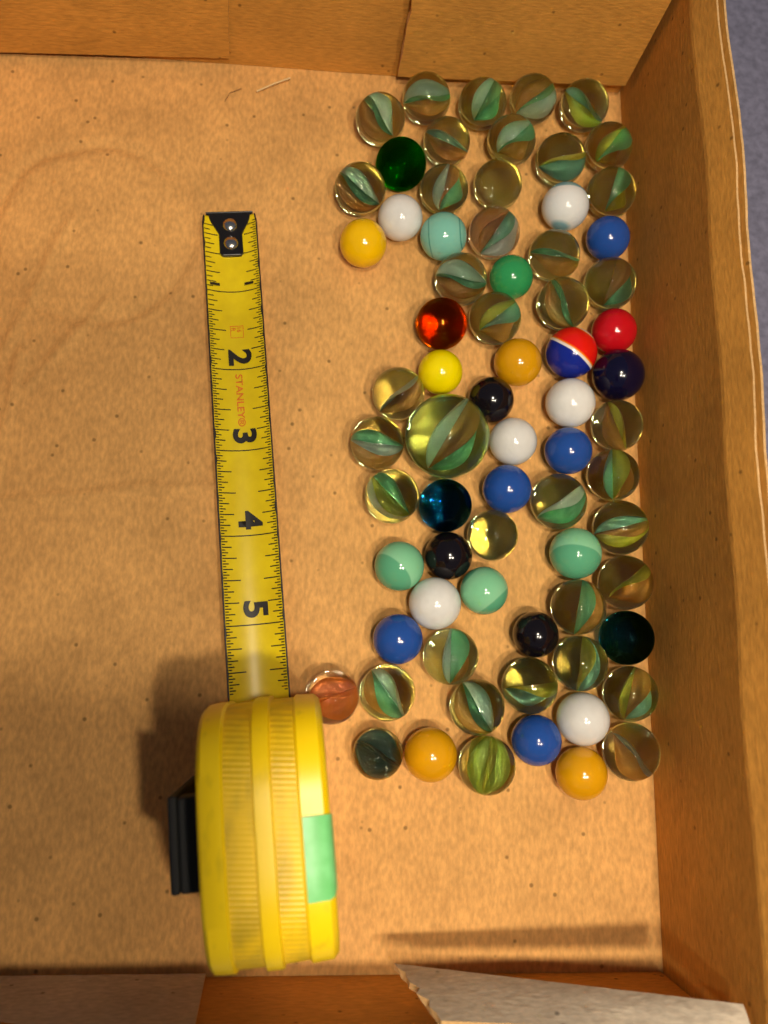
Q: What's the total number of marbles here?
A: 71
